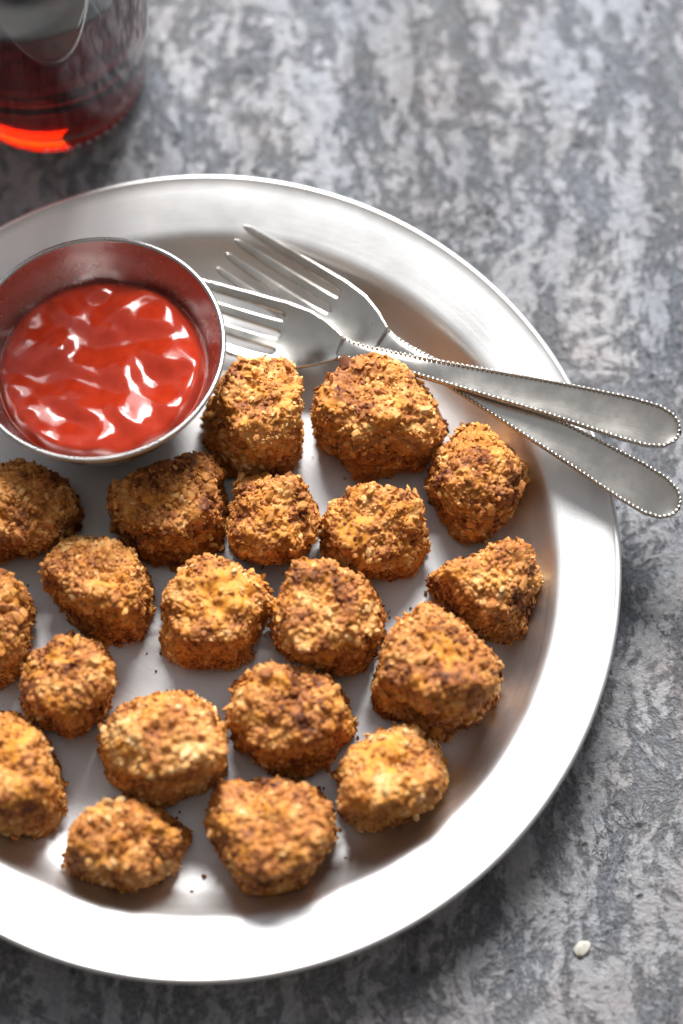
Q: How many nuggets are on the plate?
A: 20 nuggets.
